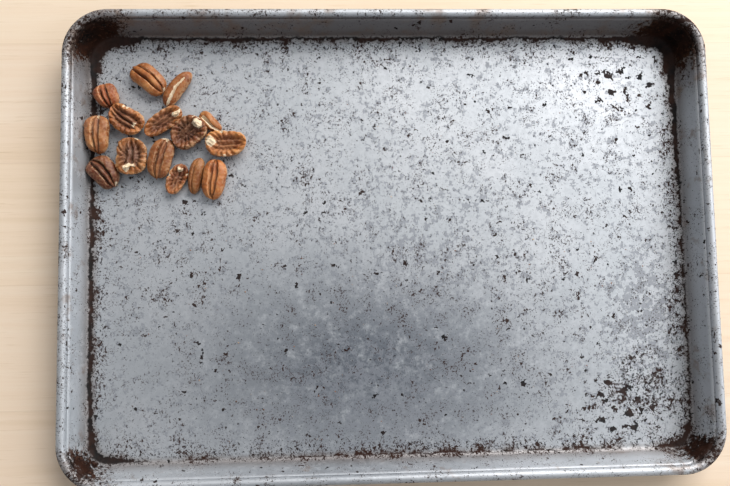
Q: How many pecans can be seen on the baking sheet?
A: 15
